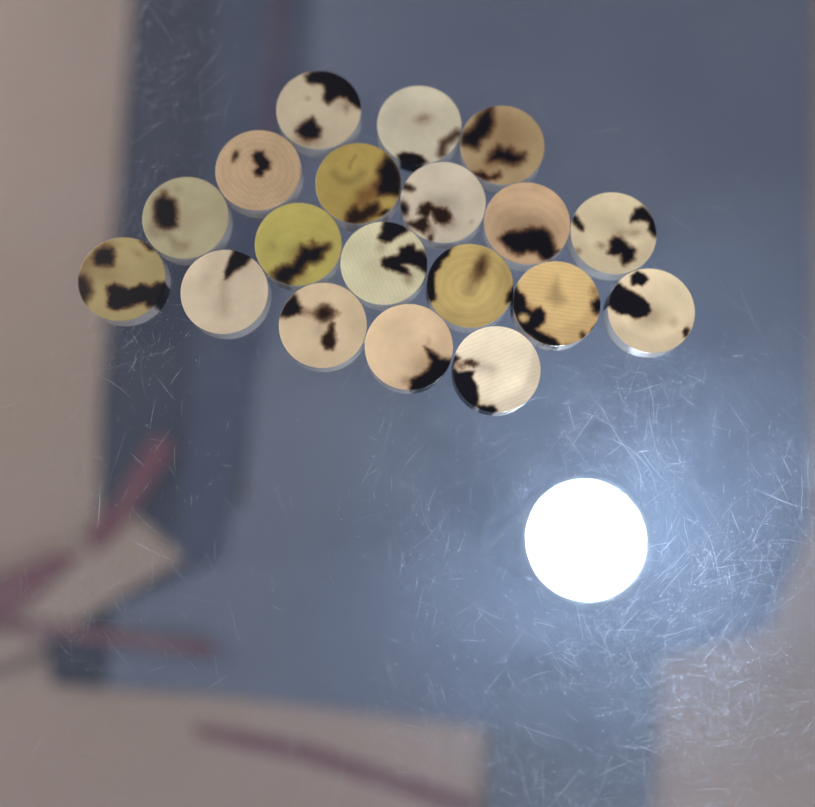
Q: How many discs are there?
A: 19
